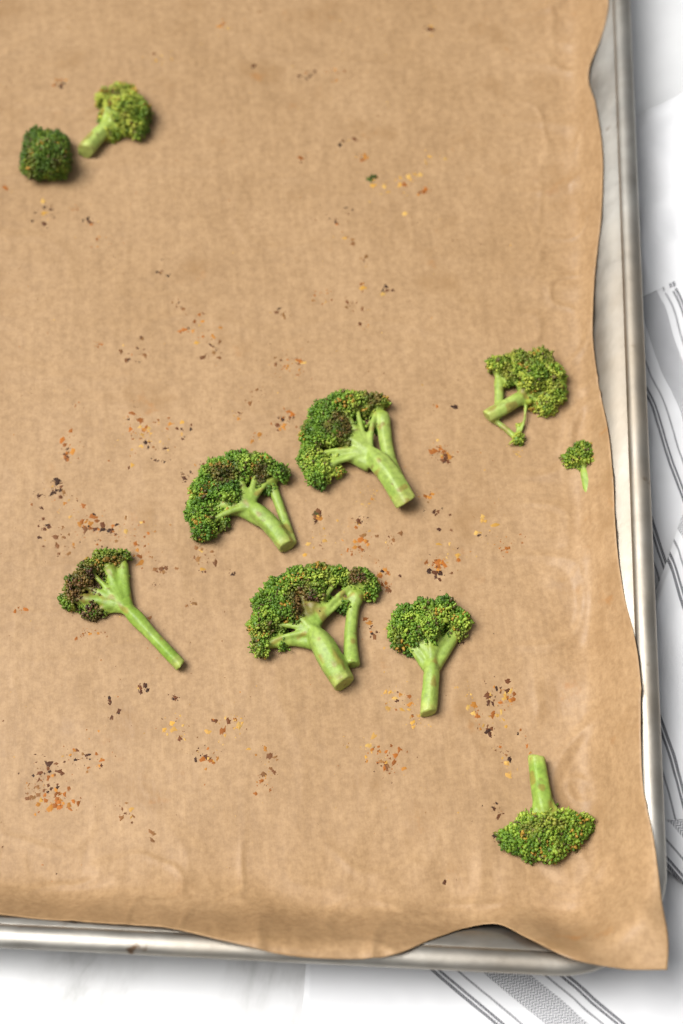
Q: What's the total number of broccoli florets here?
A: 10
